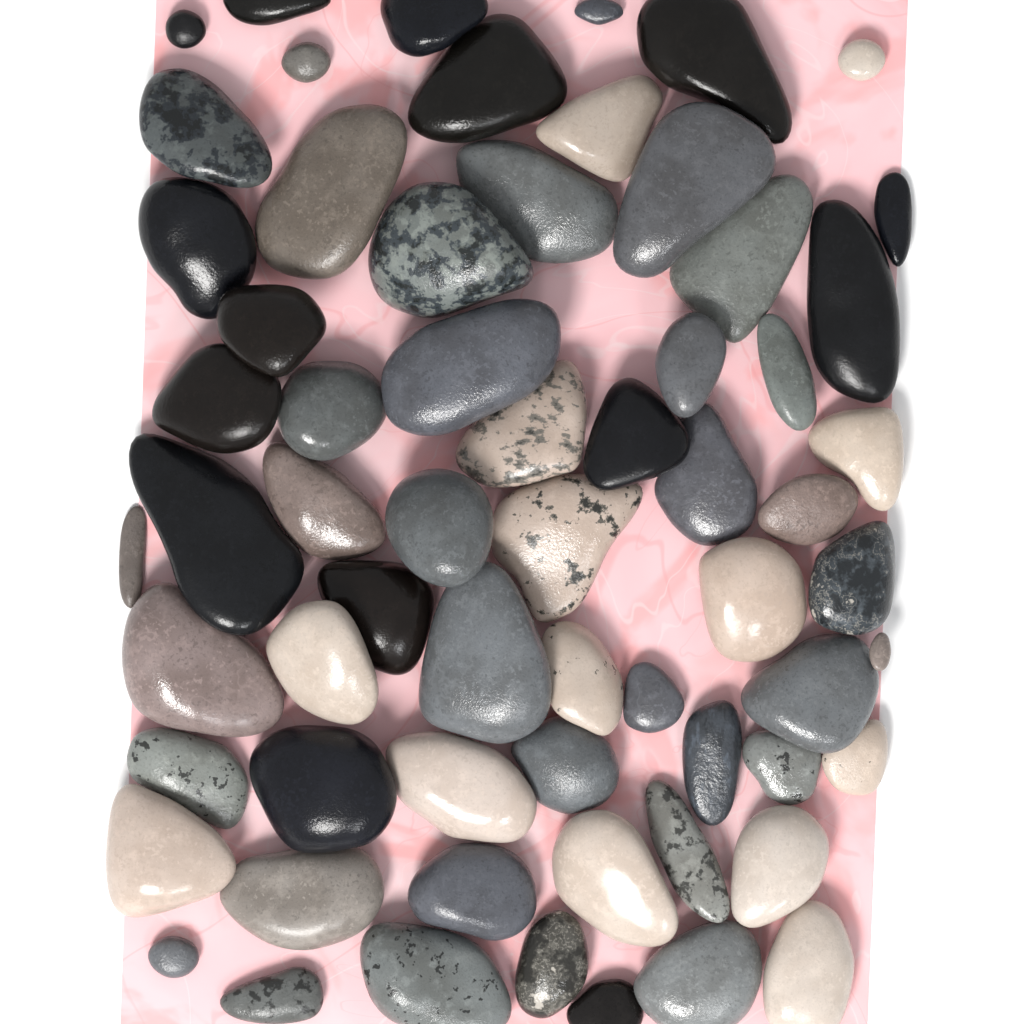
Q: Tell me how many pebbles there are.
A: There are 64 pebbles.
